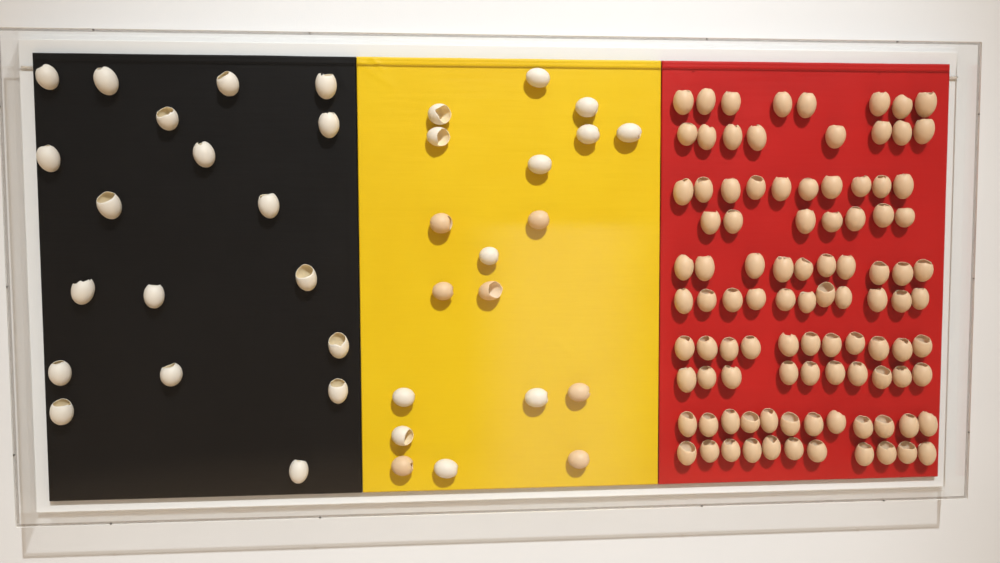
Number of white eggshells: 31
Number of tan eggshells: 105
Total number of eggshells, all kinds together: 136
